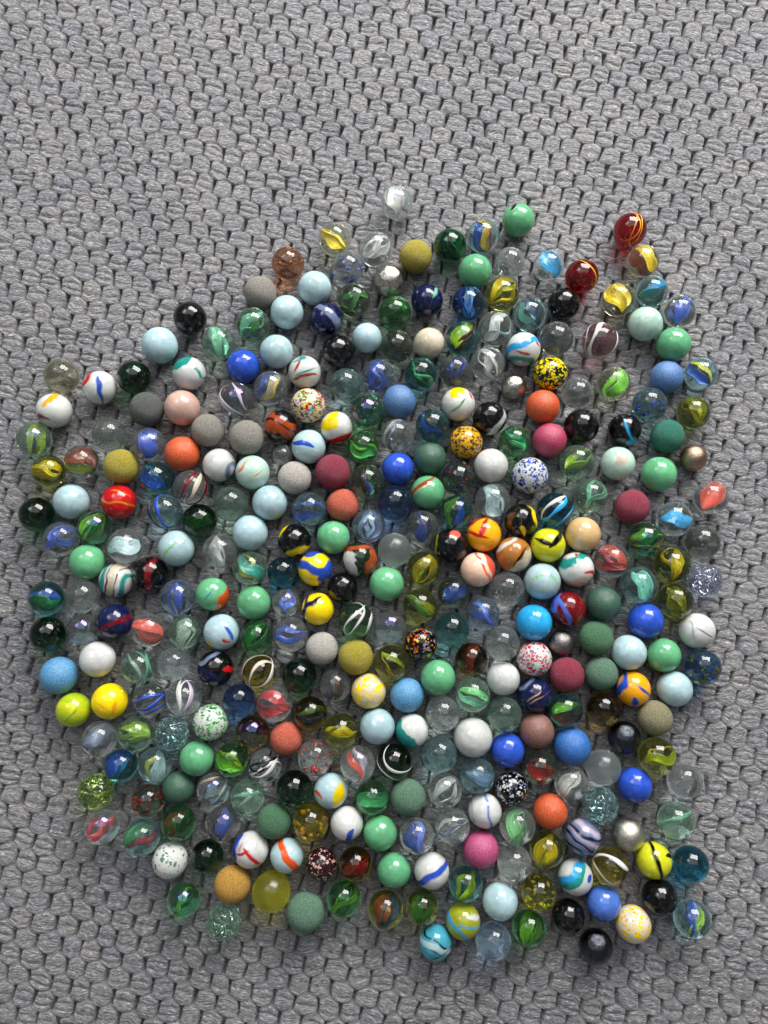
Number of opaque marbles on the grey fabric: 157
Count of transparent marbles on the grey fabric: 175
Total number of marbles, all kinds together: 332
